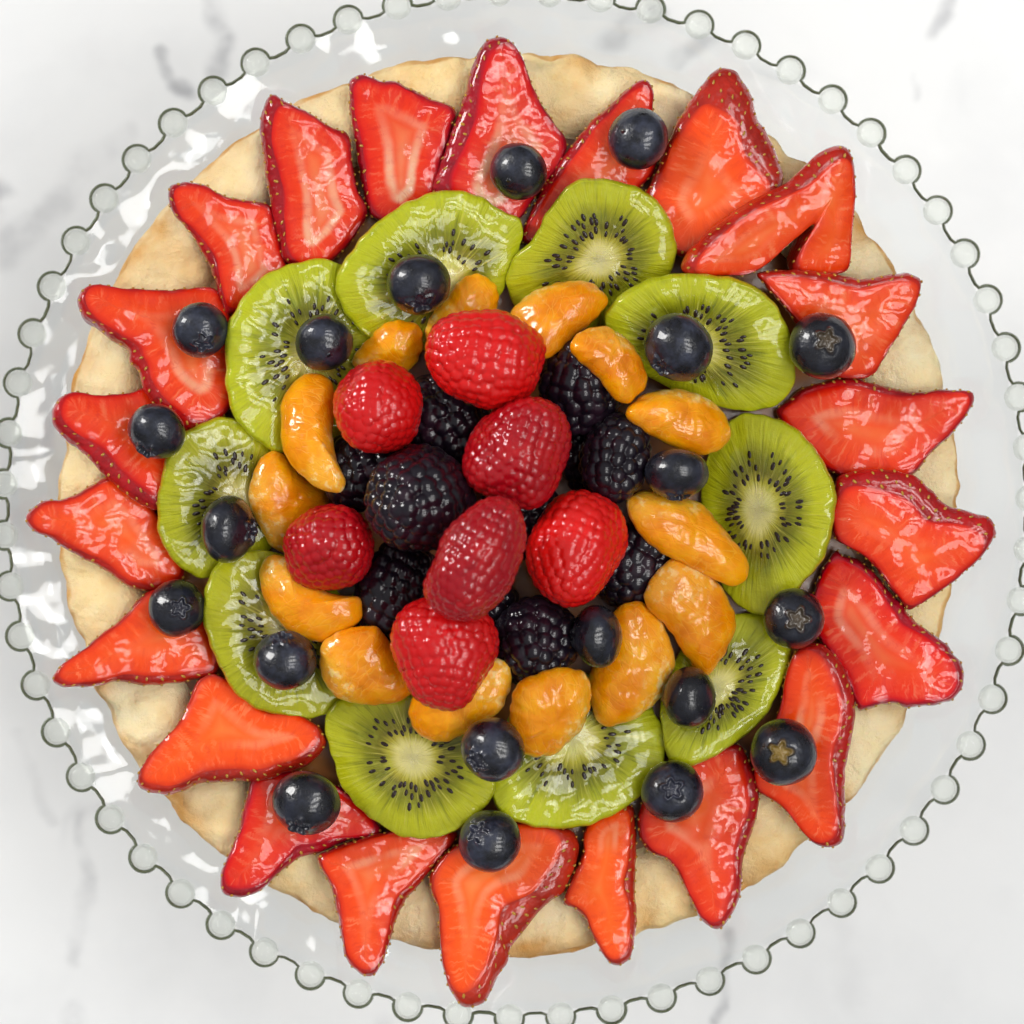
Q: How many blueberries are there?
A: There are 20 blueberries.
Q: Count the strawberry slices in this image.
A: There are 22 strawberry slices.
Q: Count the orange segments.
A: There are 14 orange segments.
